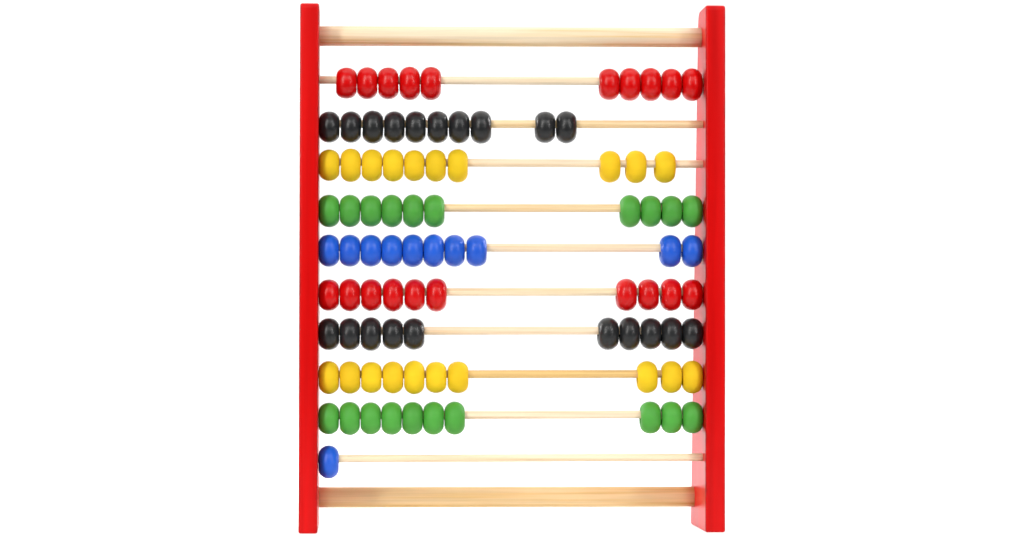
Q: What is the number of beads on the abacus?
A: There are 91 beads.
